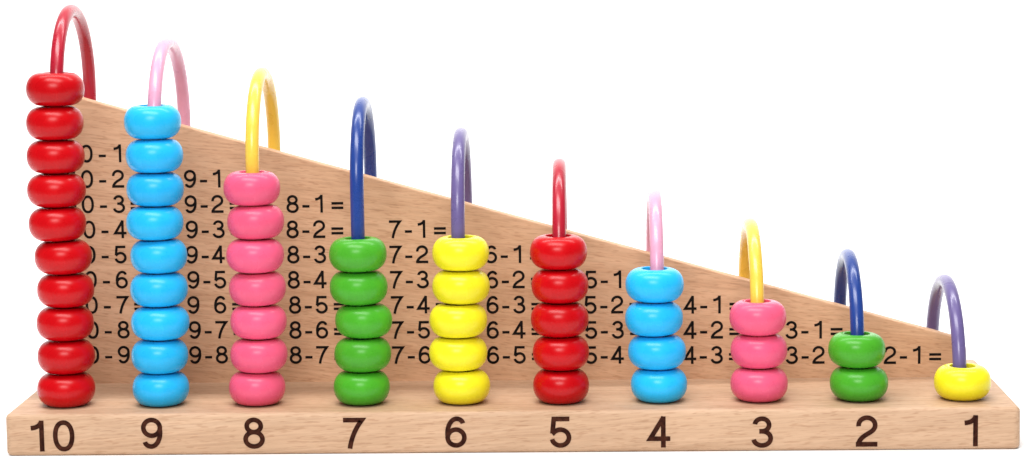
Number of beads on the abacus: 51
